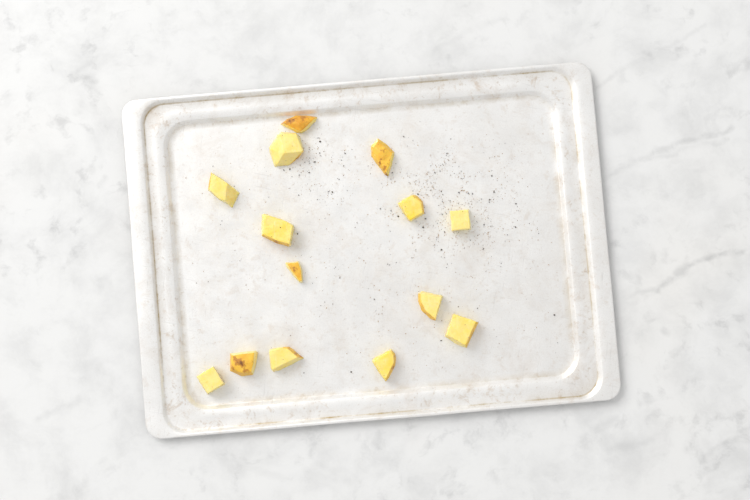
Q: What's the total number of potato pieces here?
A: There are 14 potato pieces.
